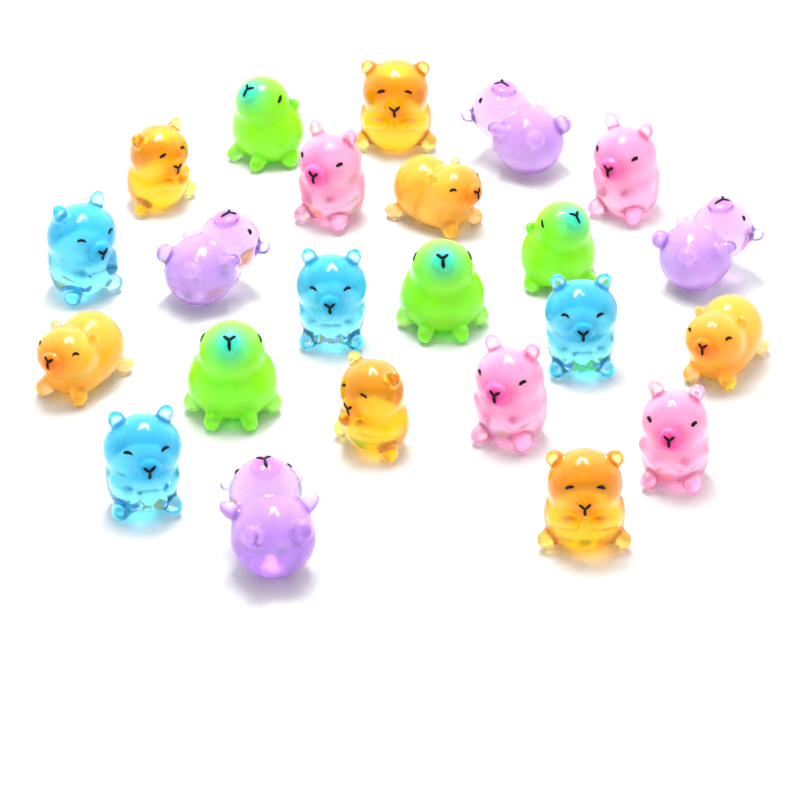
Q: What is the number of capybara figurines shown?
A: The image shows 23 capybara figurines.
